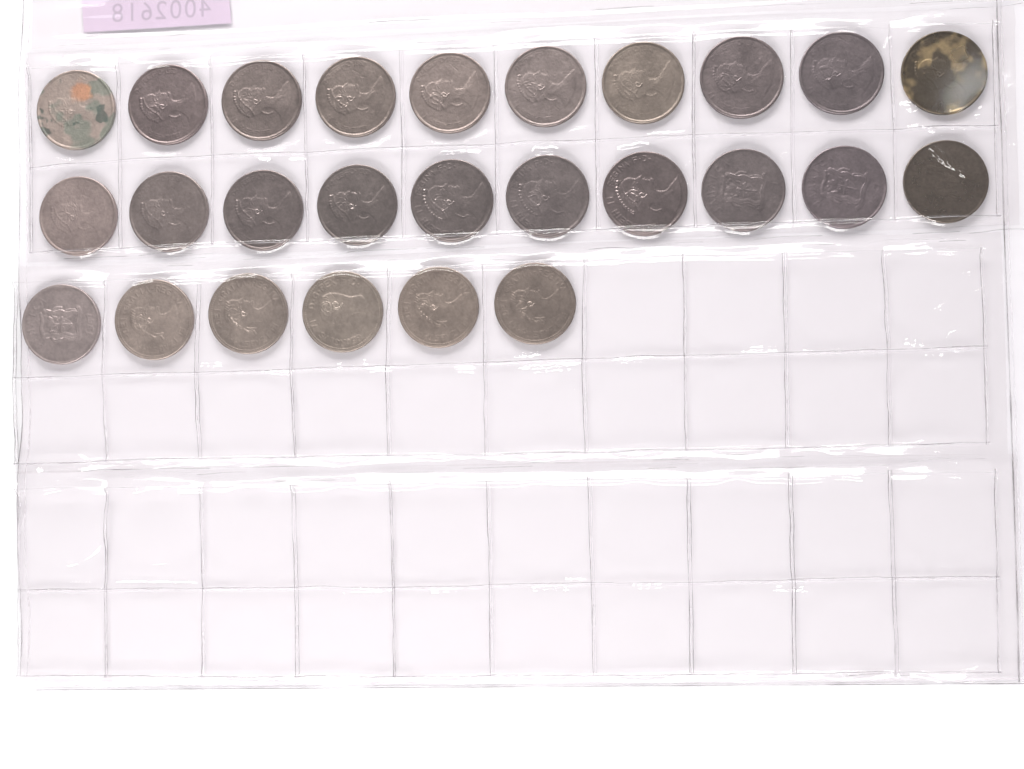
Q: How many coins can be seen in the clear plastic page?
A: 26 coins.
